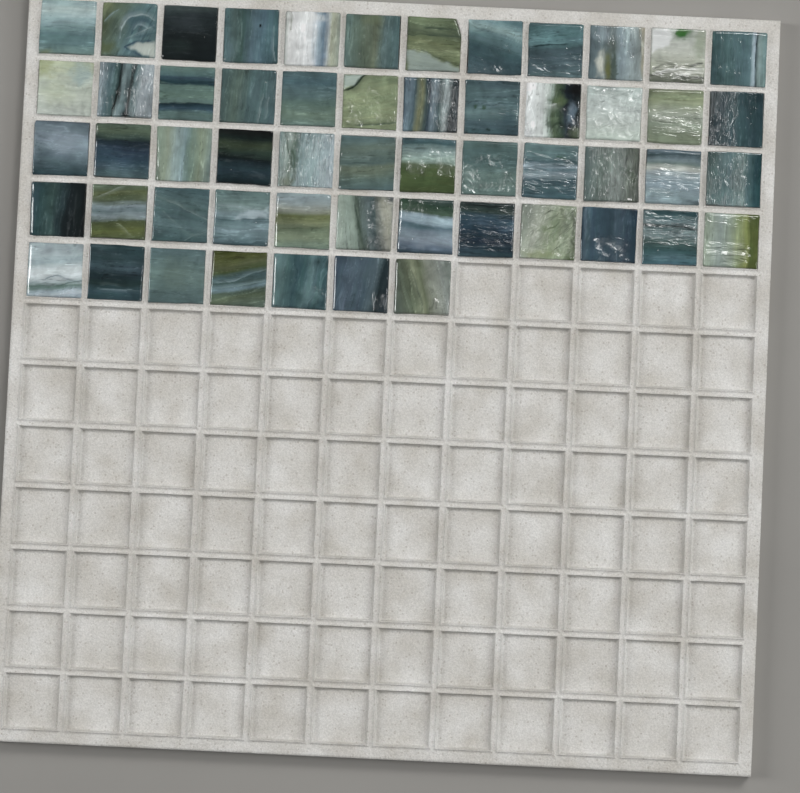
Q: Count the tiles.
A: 55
